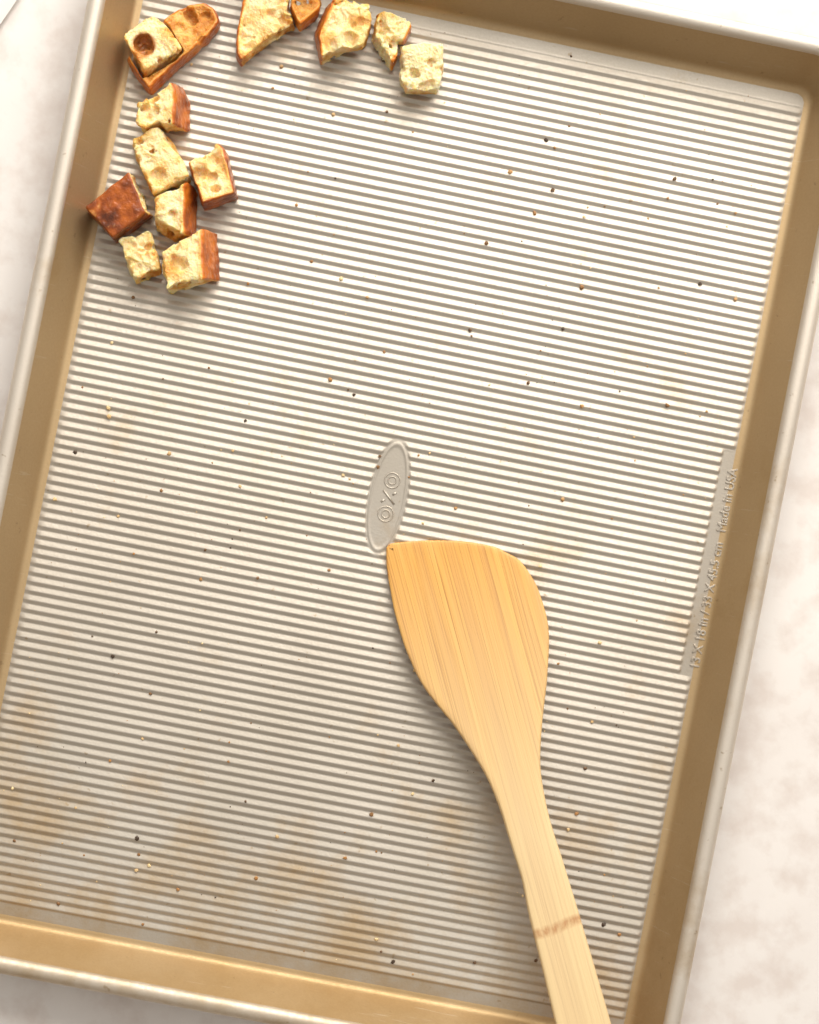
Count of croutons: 14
